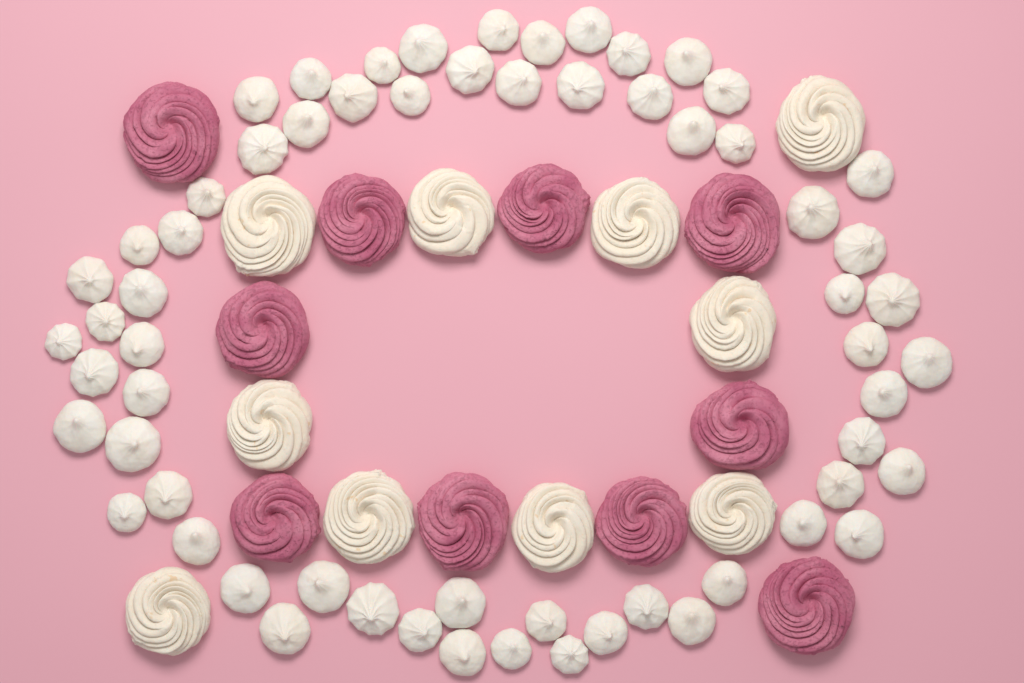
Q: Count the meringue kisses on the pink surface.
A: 62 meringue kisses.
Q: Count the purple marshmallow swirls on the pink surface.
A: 10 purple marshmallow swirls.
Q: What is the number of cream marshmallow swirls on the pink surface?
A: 10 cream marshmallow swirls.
